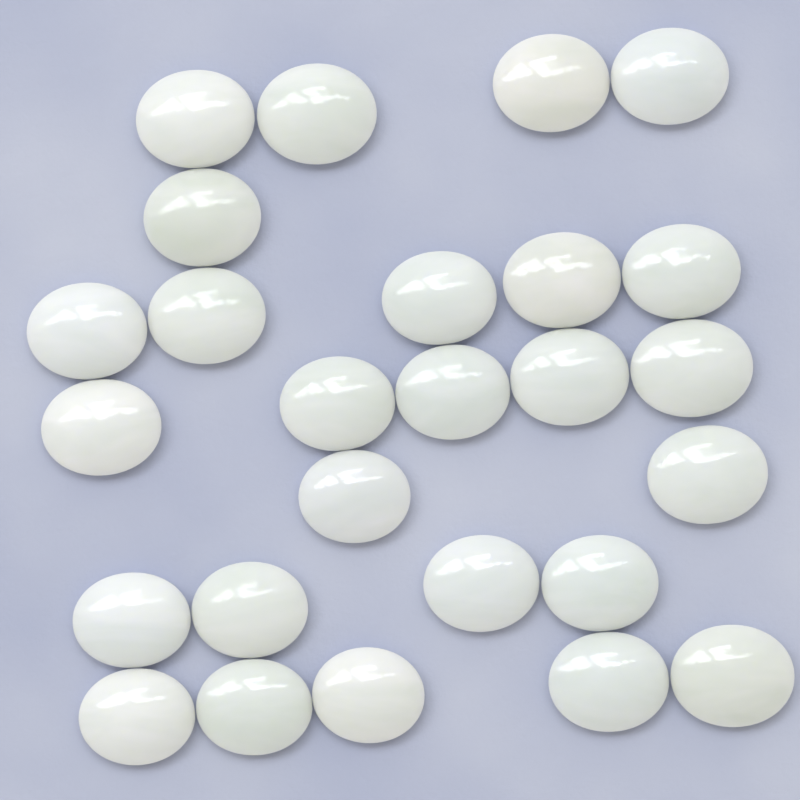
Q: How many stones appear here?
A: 26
